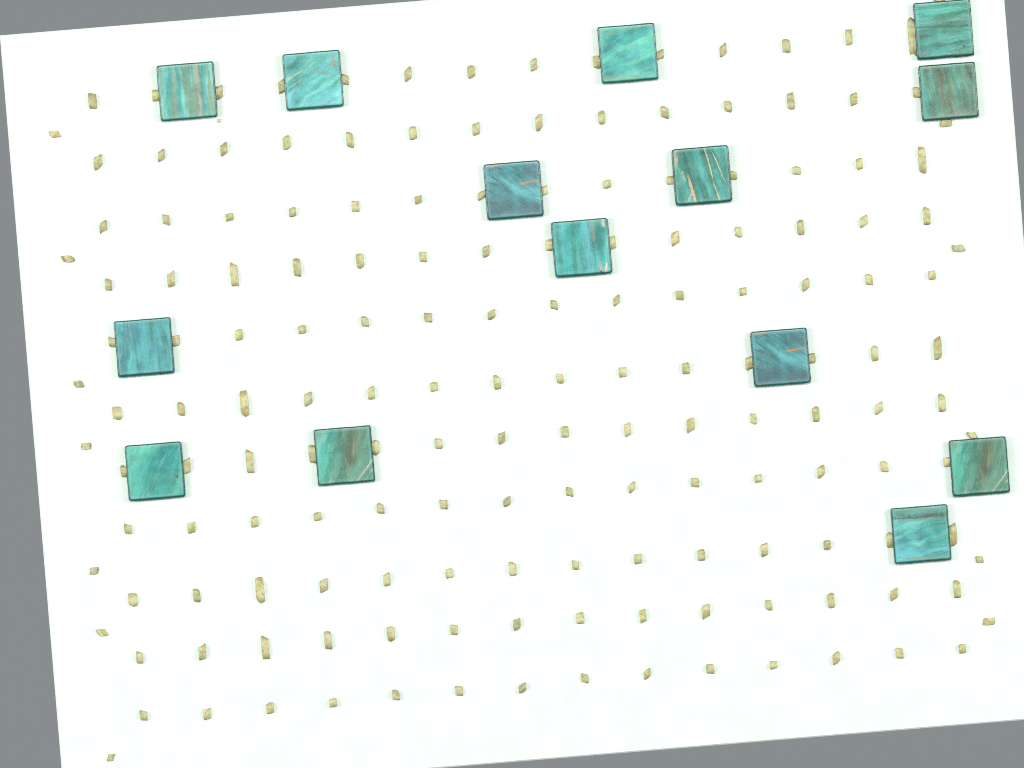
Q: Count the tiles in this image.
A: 14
